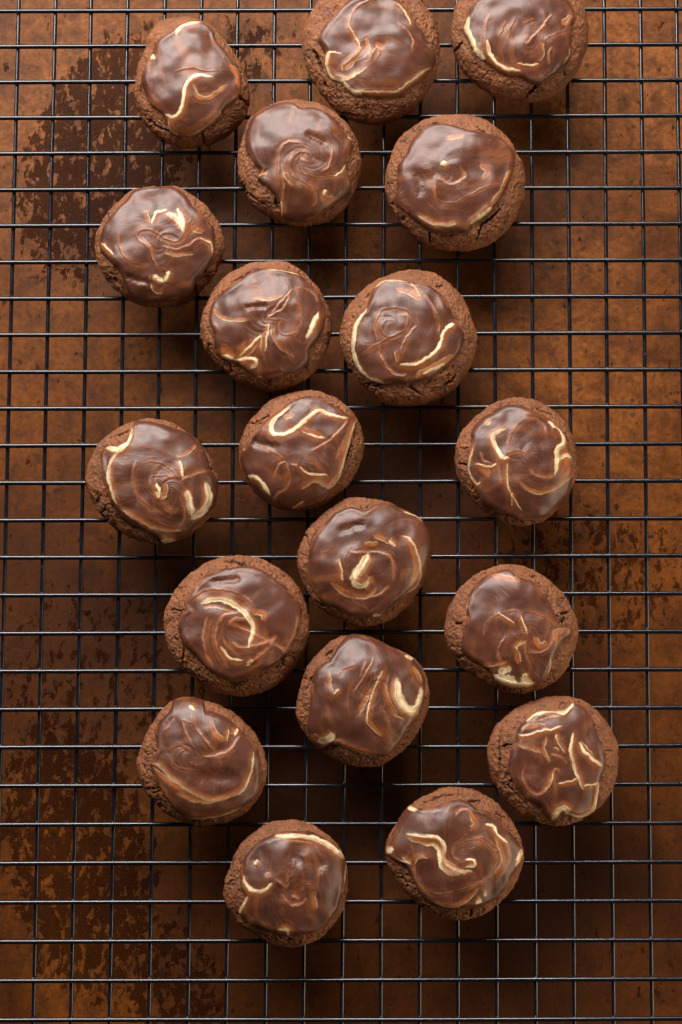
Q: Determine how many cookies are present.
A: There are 19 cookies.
